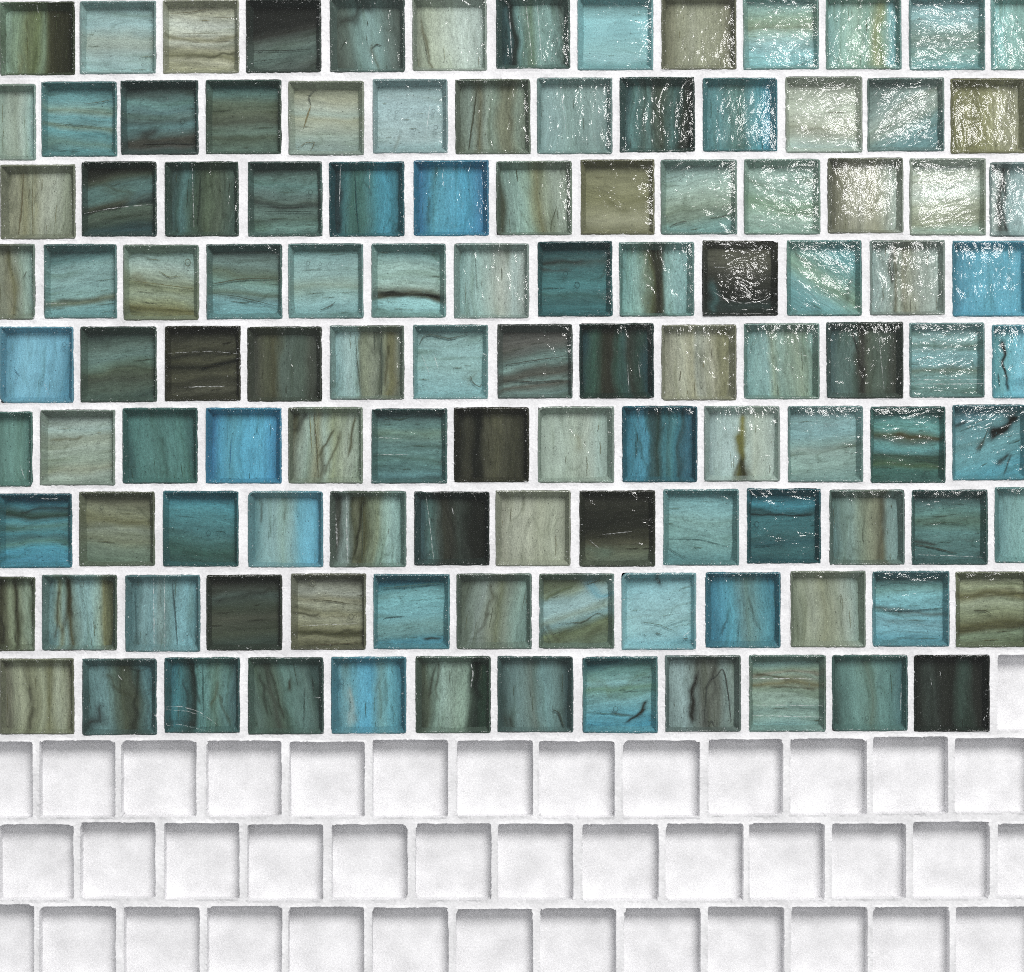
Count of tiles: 116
